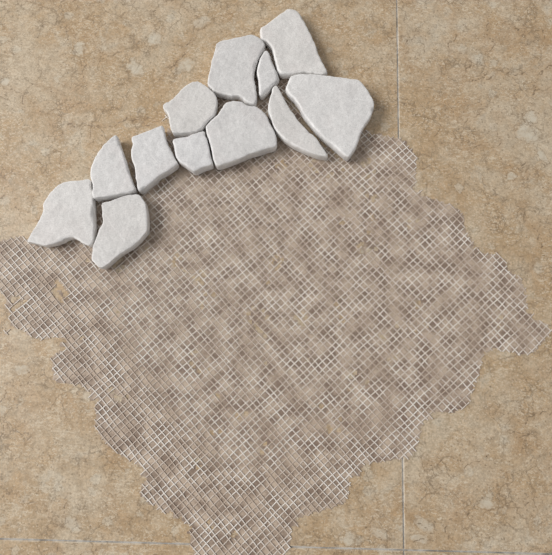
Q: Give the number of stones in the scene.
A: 12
